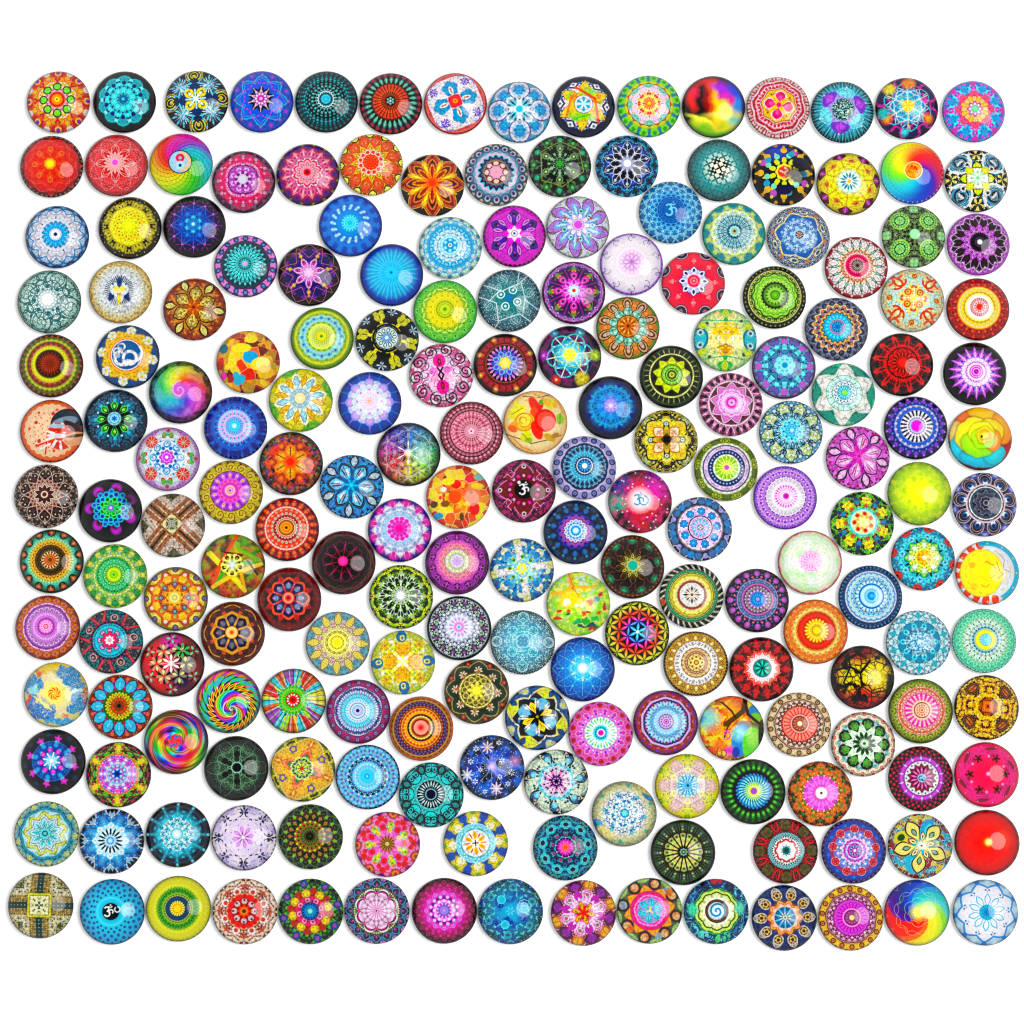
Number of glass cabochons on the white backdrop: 200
